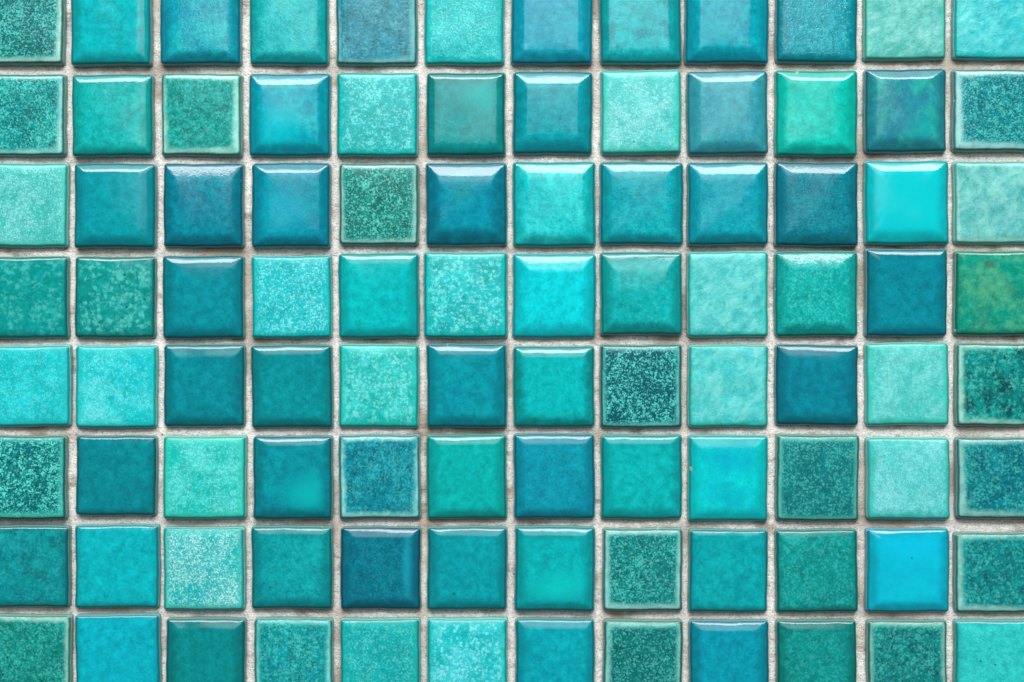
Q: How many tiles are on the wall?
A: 96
